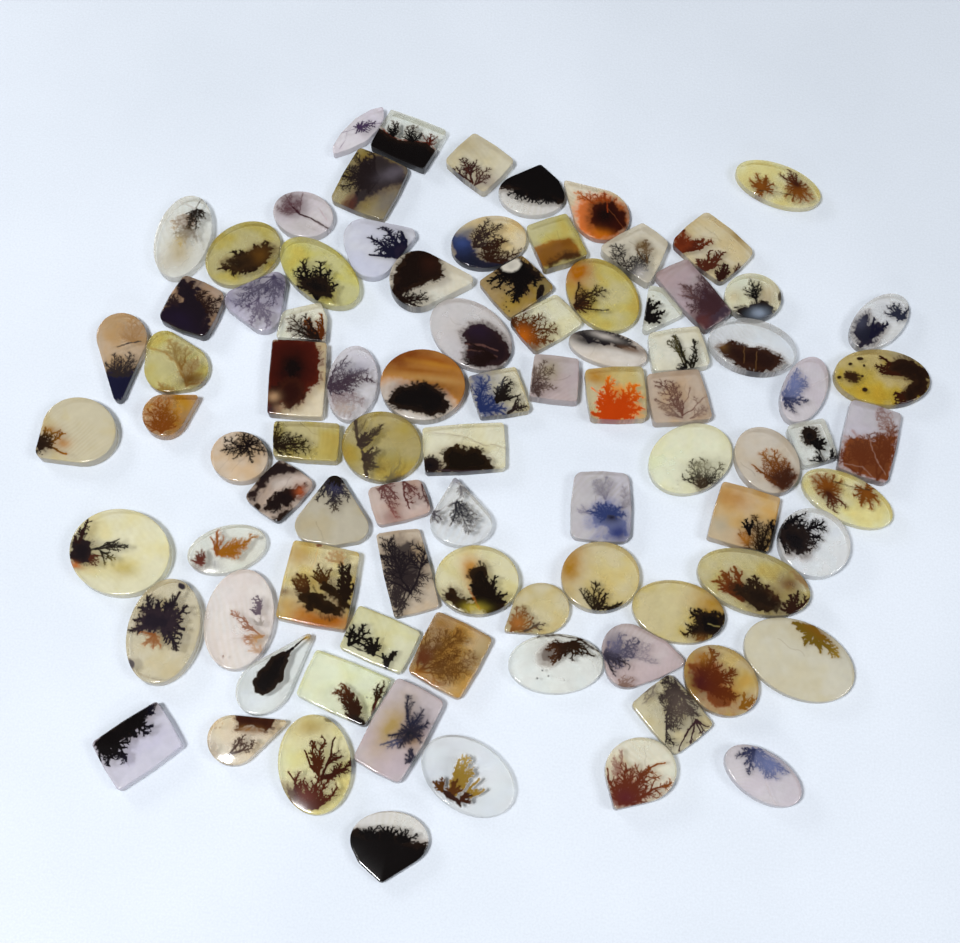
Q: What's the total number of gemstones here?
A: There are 88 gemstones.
